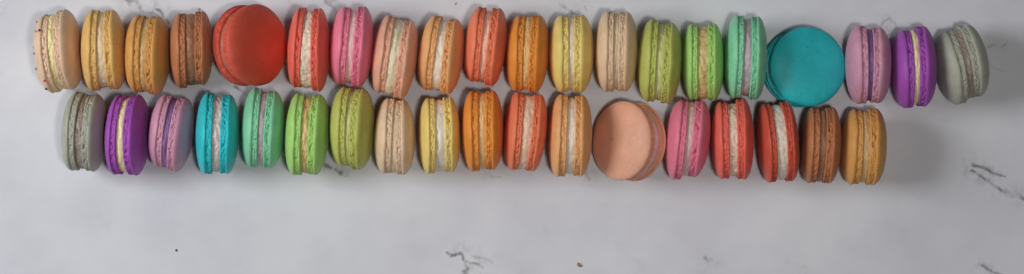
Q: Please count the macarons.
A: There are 38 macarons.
